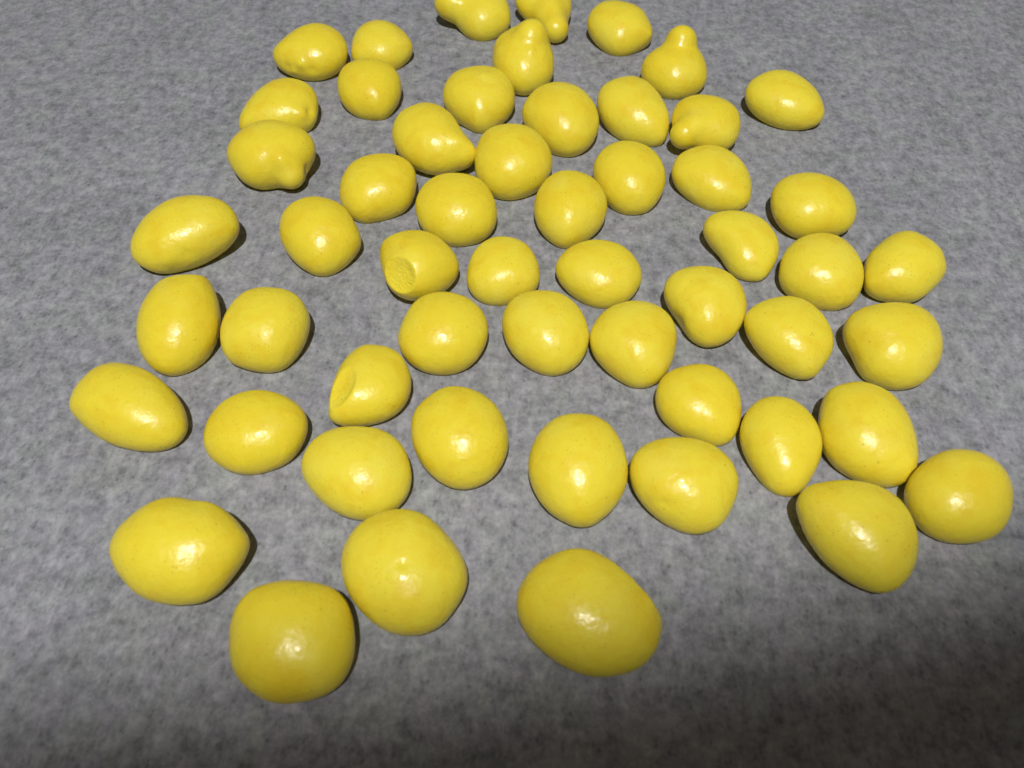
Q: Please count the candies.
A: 55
